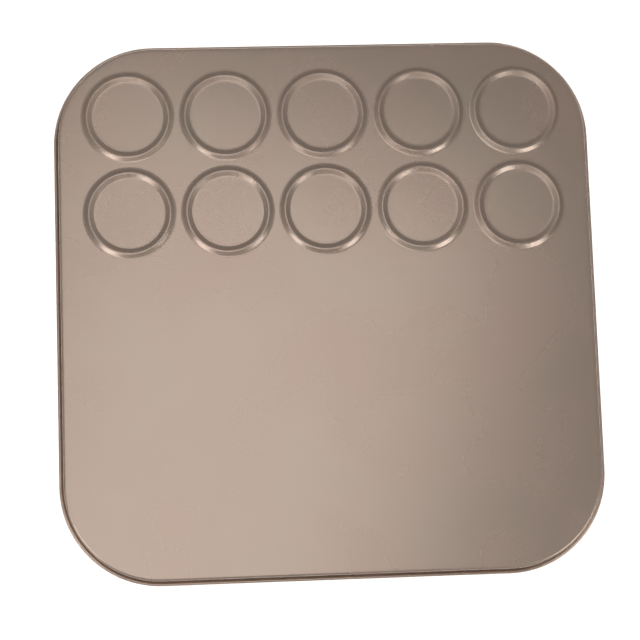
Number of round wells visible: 10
